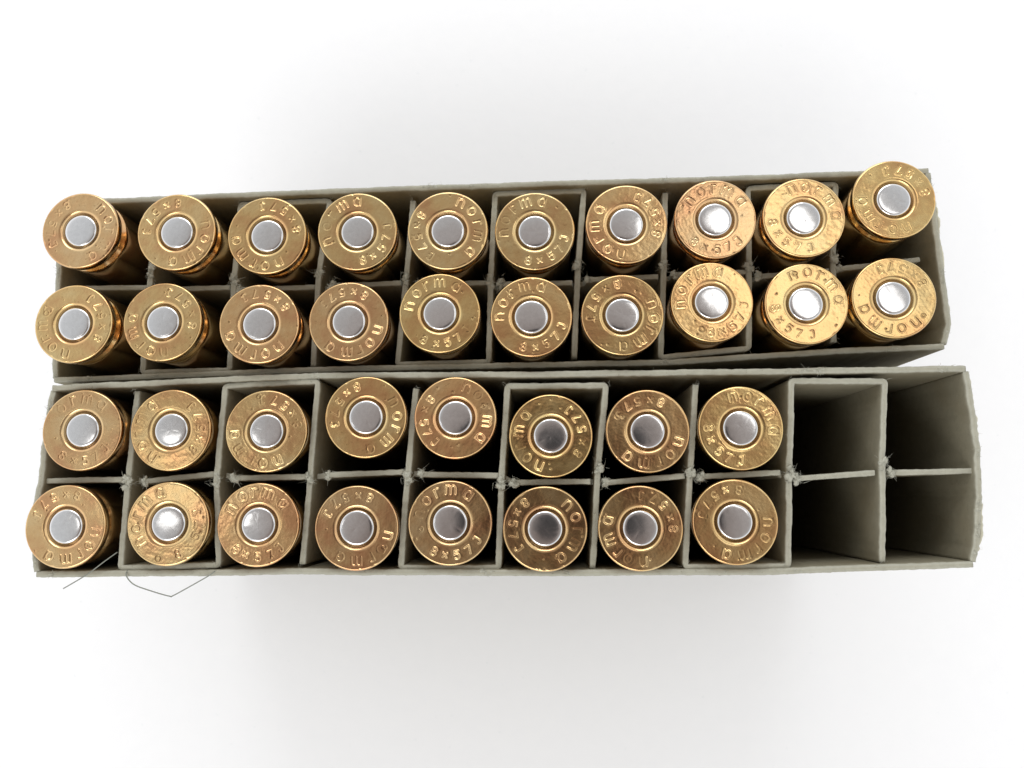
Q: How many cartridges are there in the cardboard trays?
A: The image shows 36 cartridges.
